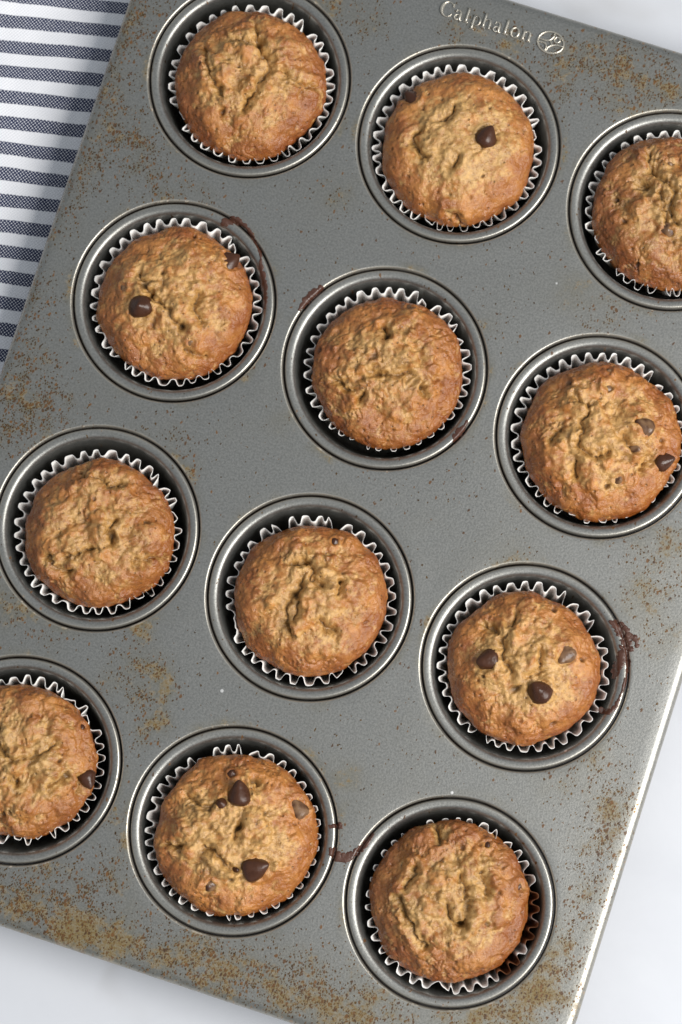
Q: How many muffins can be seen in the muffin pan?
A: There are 12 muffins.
